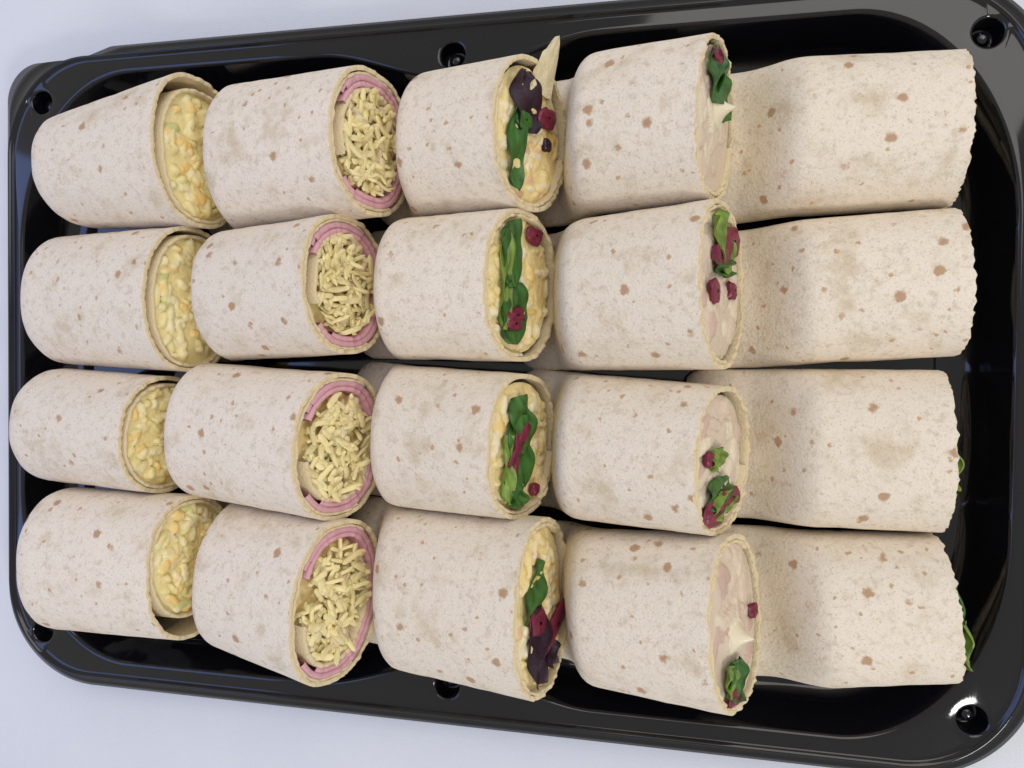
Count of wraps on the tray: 20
